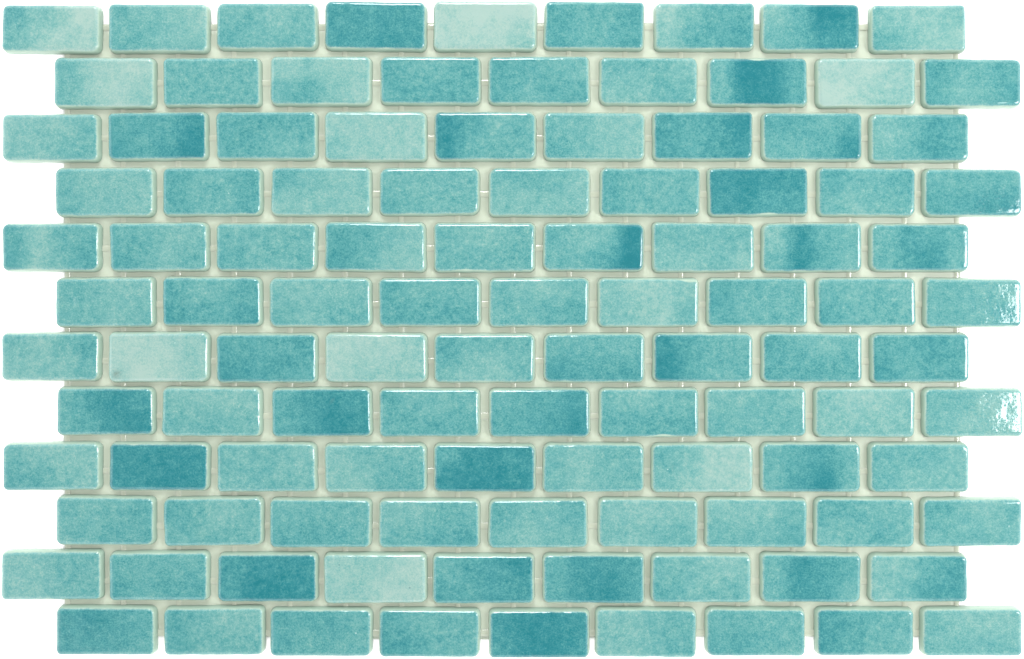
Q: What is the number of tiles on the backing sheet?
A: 108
